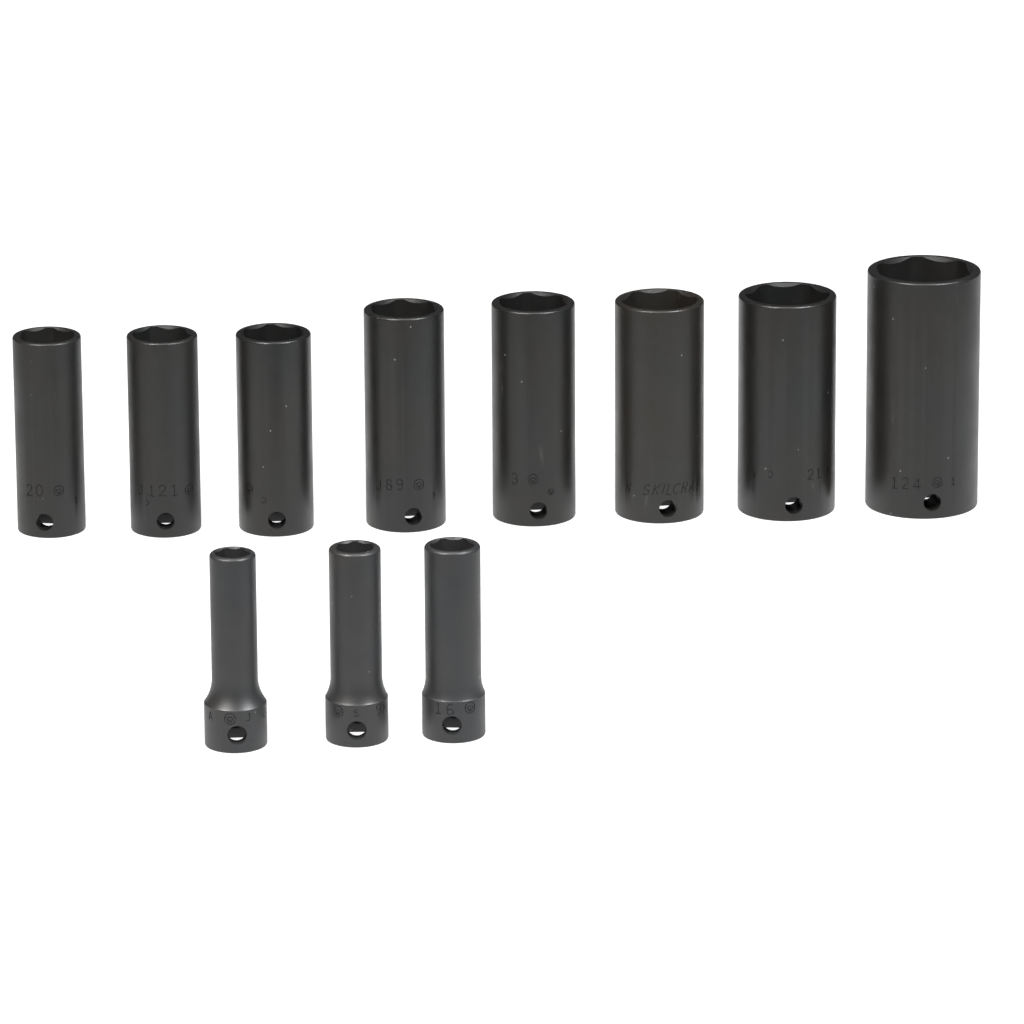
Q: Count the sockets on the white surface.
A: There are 11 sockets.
